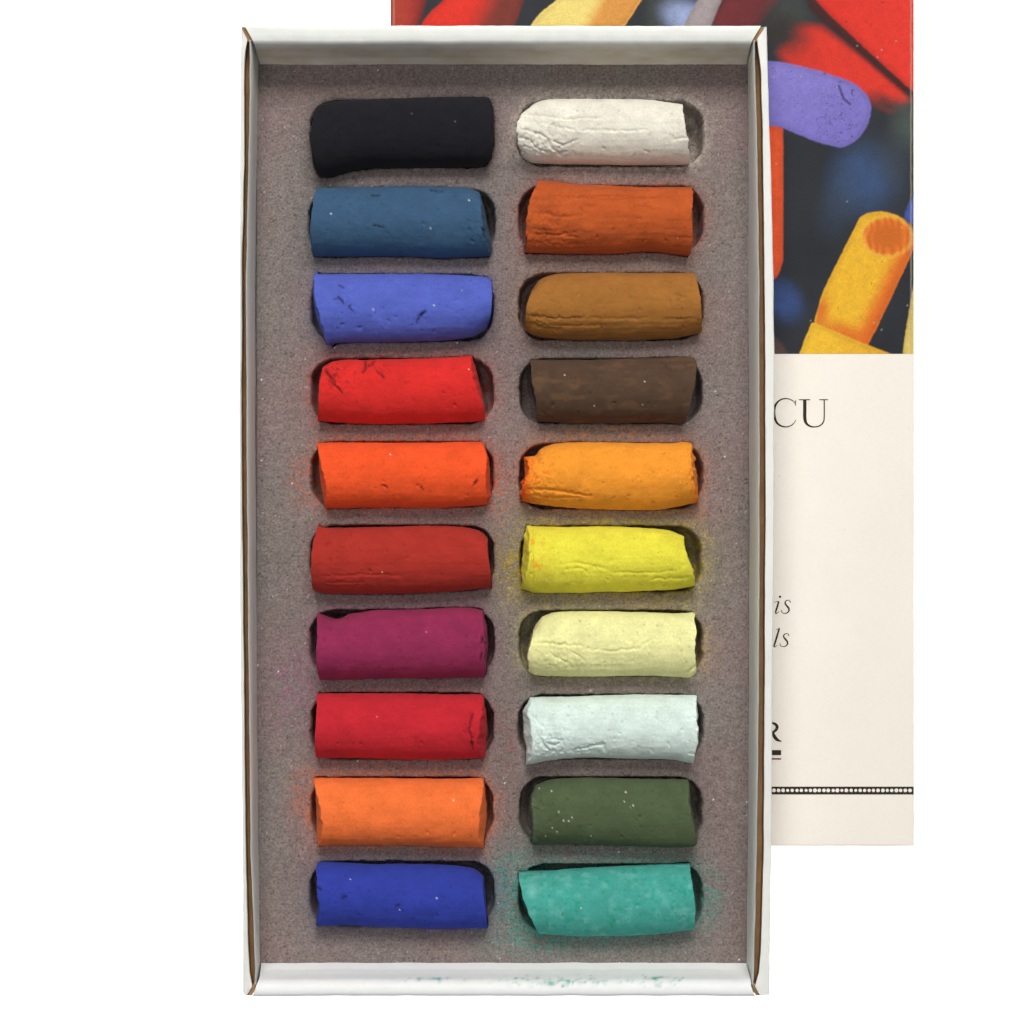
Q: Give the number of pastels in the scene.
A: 20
